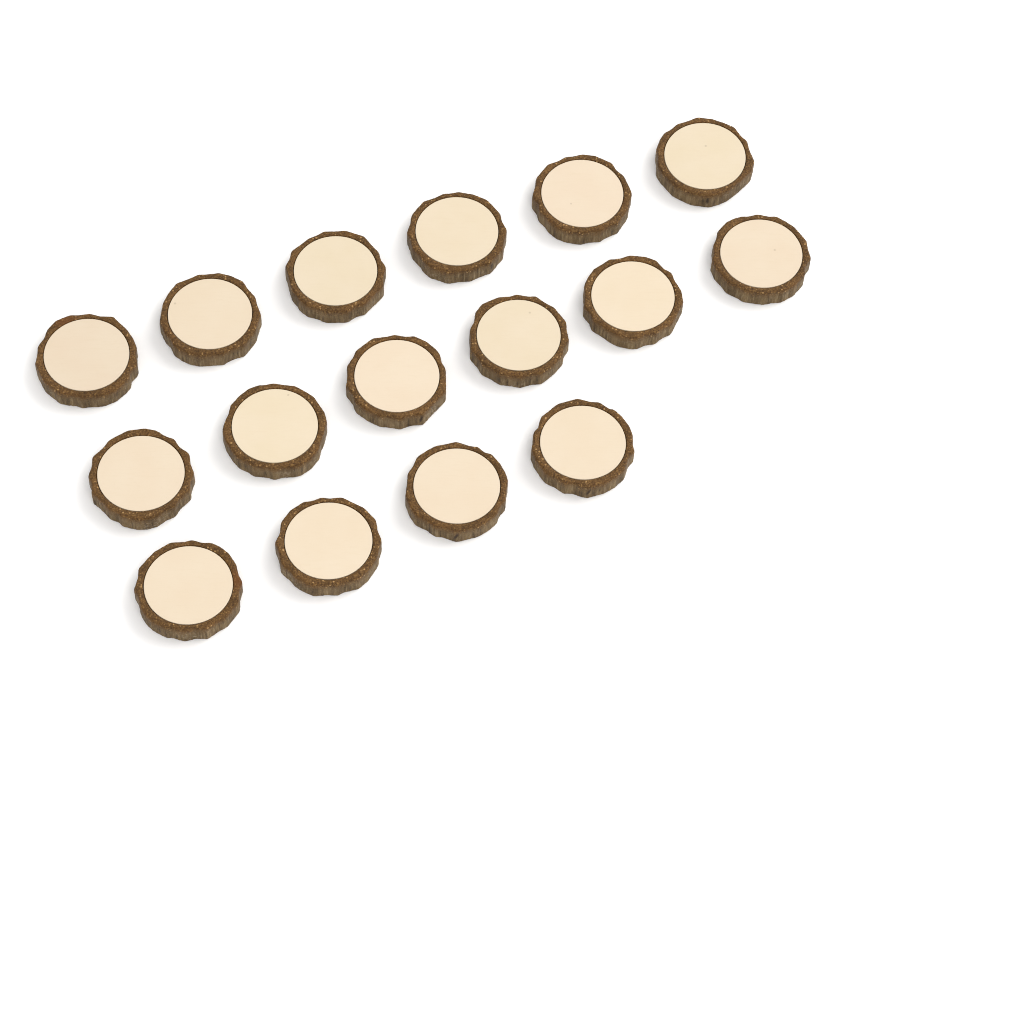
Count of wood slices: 16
